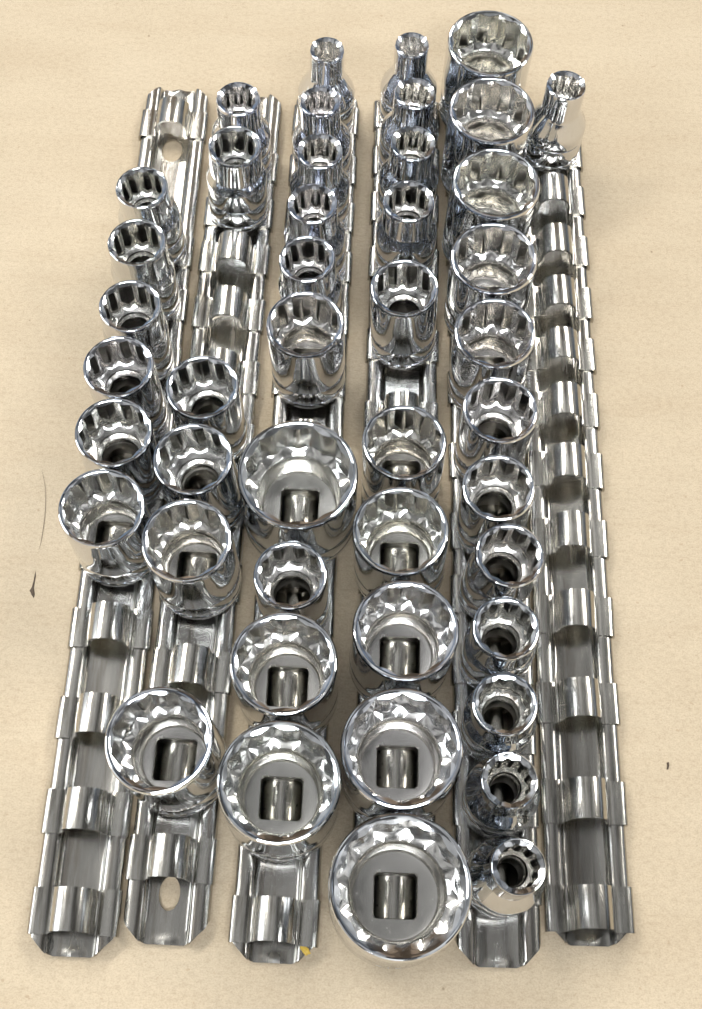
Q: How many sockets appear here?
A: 45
